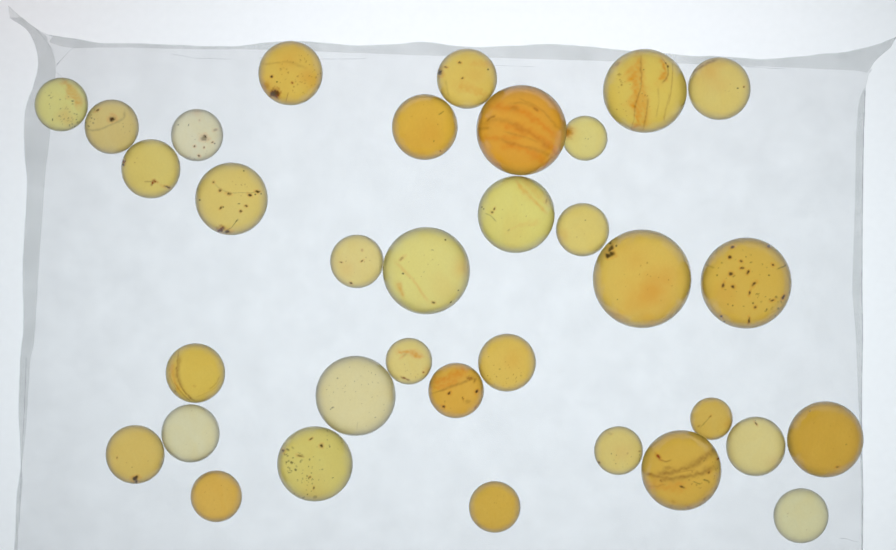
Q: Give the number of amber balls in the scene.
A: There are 34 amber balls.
